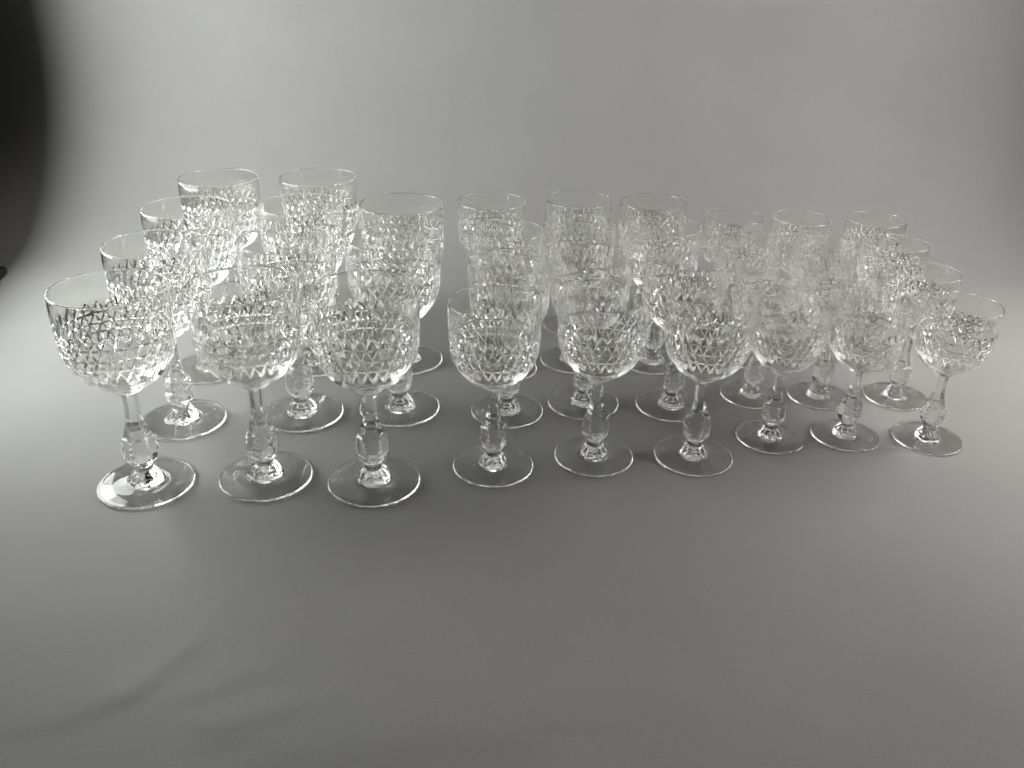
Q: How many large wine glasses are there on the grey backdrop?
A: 11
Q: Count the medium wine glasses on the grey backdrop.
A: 12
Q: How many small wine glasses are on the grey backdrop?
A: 12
